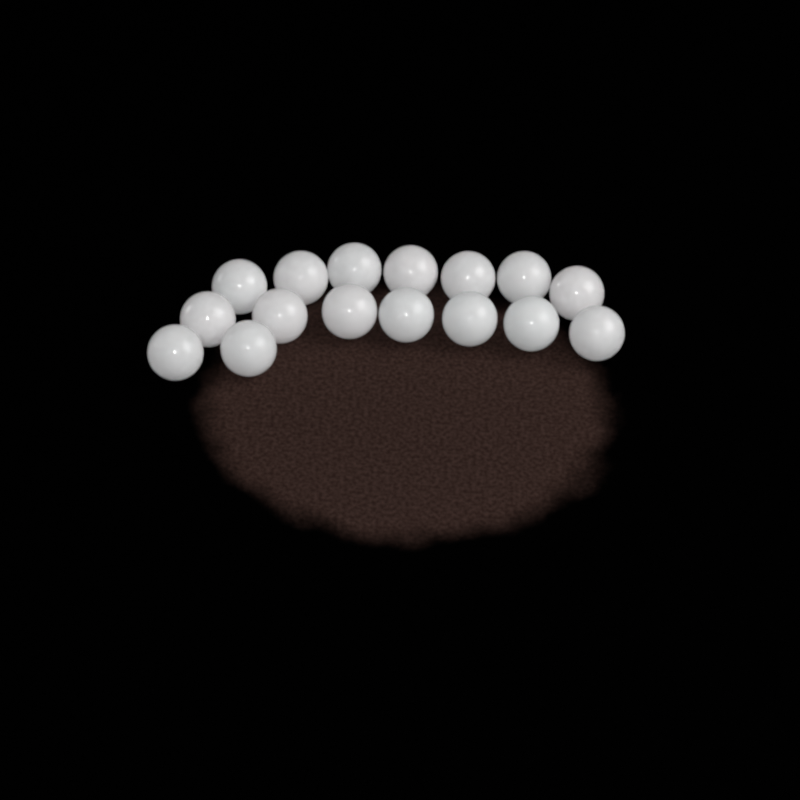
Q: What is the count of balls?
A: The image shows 16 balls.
